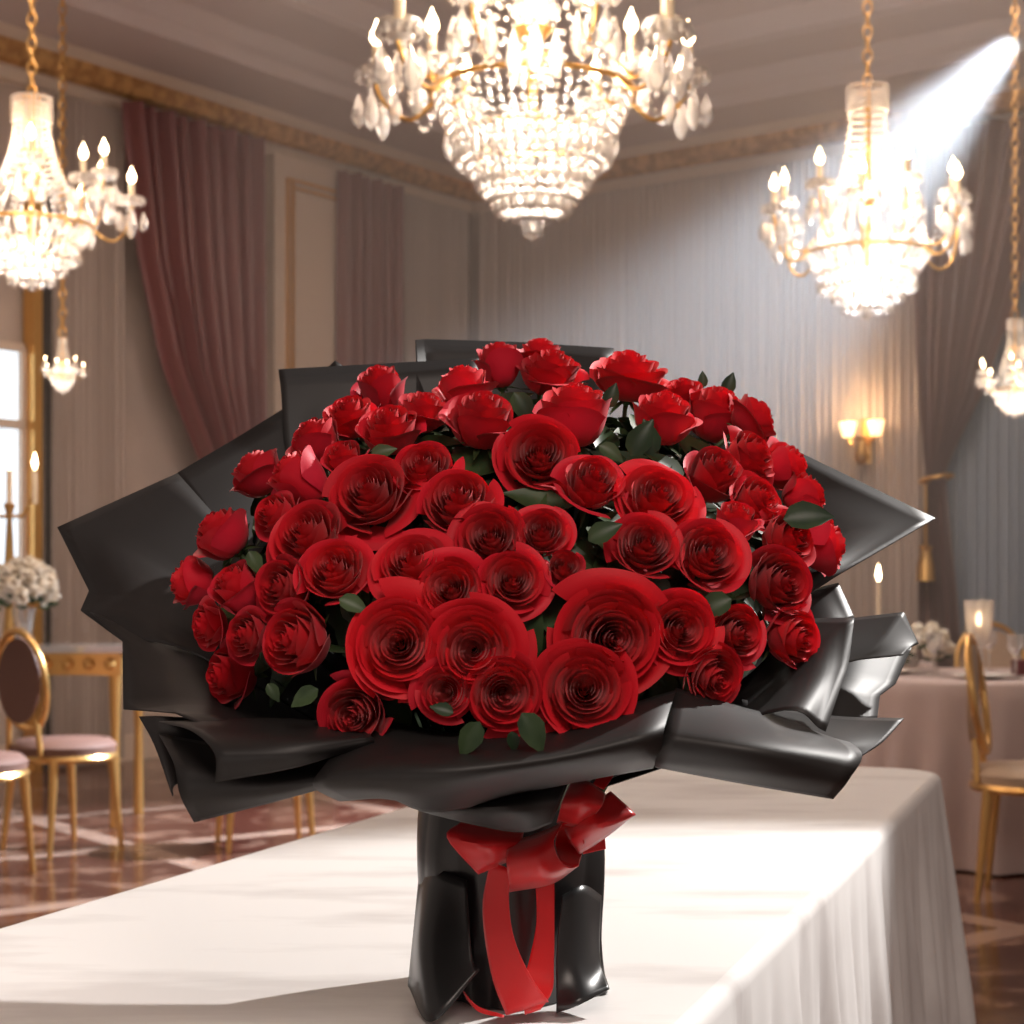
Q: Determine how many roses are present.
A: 64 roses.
